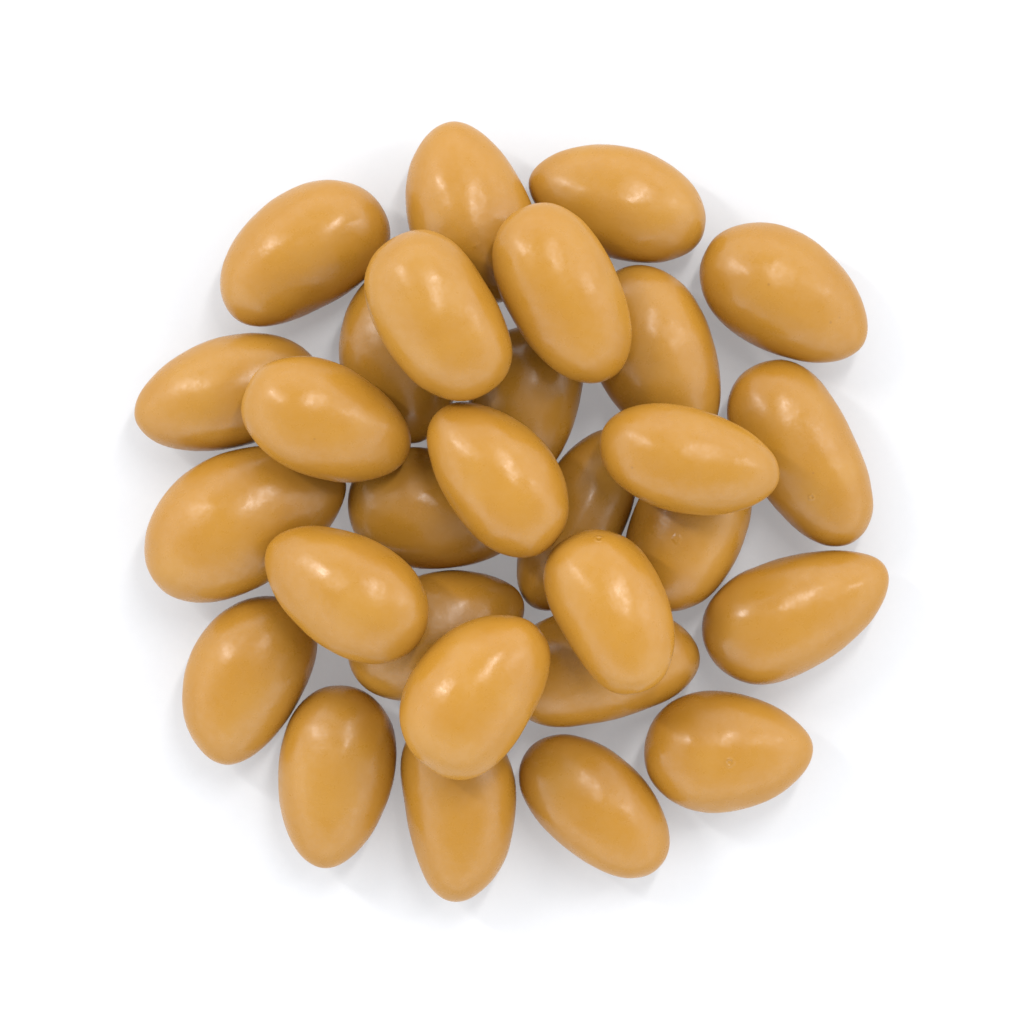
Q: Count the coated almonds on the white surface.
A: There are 29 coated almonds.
